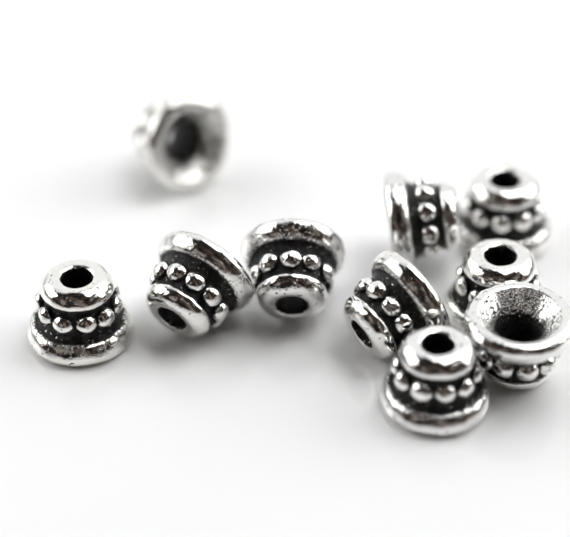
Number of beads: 10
